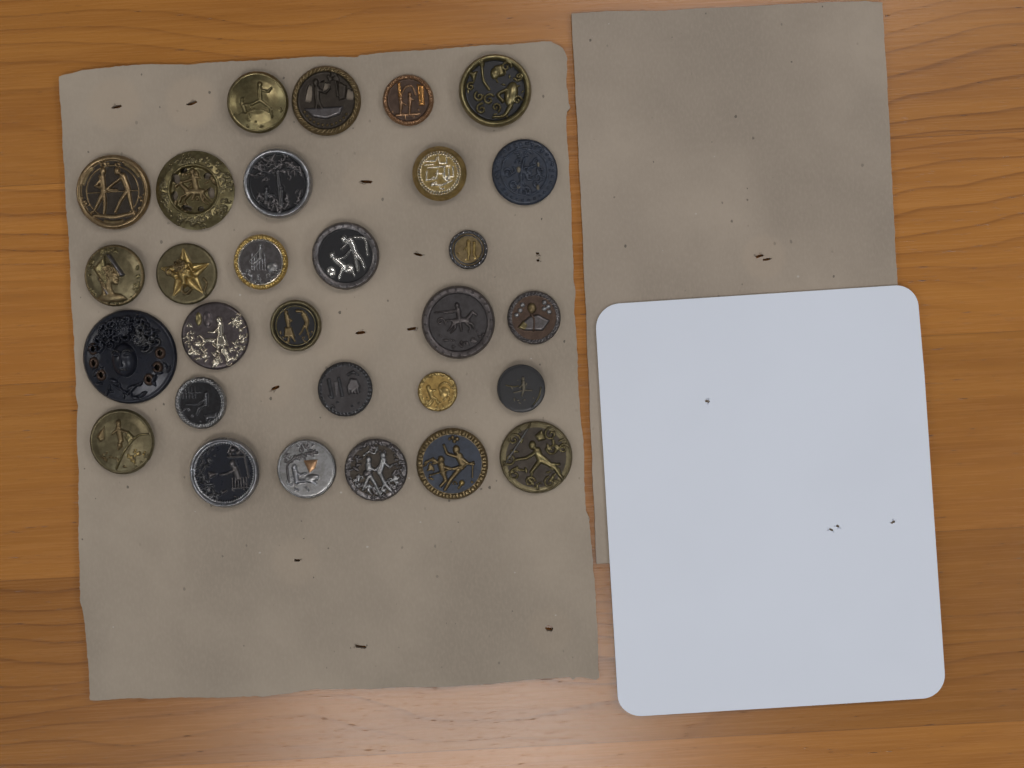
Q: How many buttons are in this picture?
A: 29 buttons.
